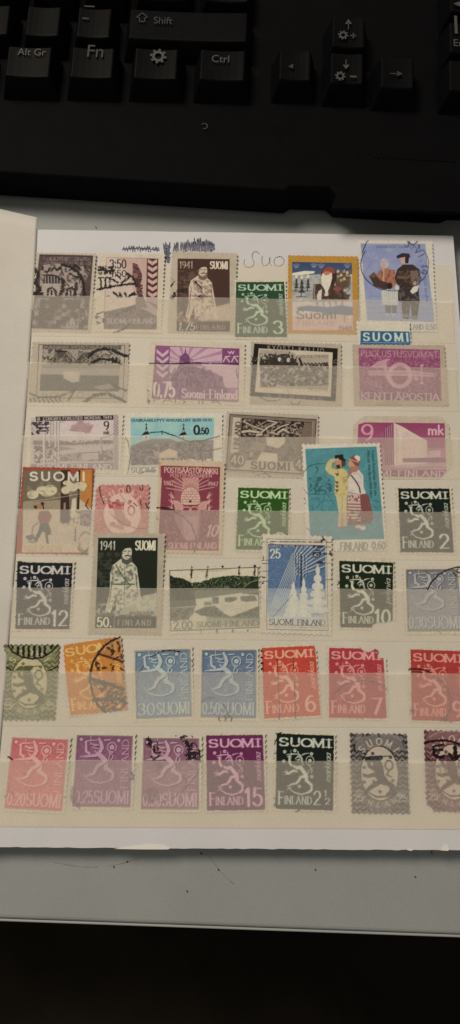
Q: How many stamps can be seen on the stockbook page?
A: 41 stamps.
